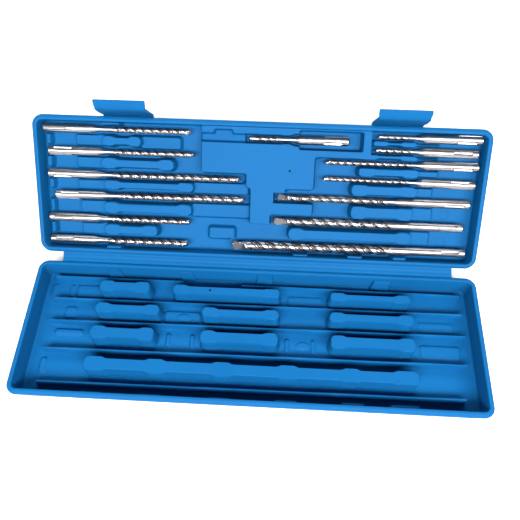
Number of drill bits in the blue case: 14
